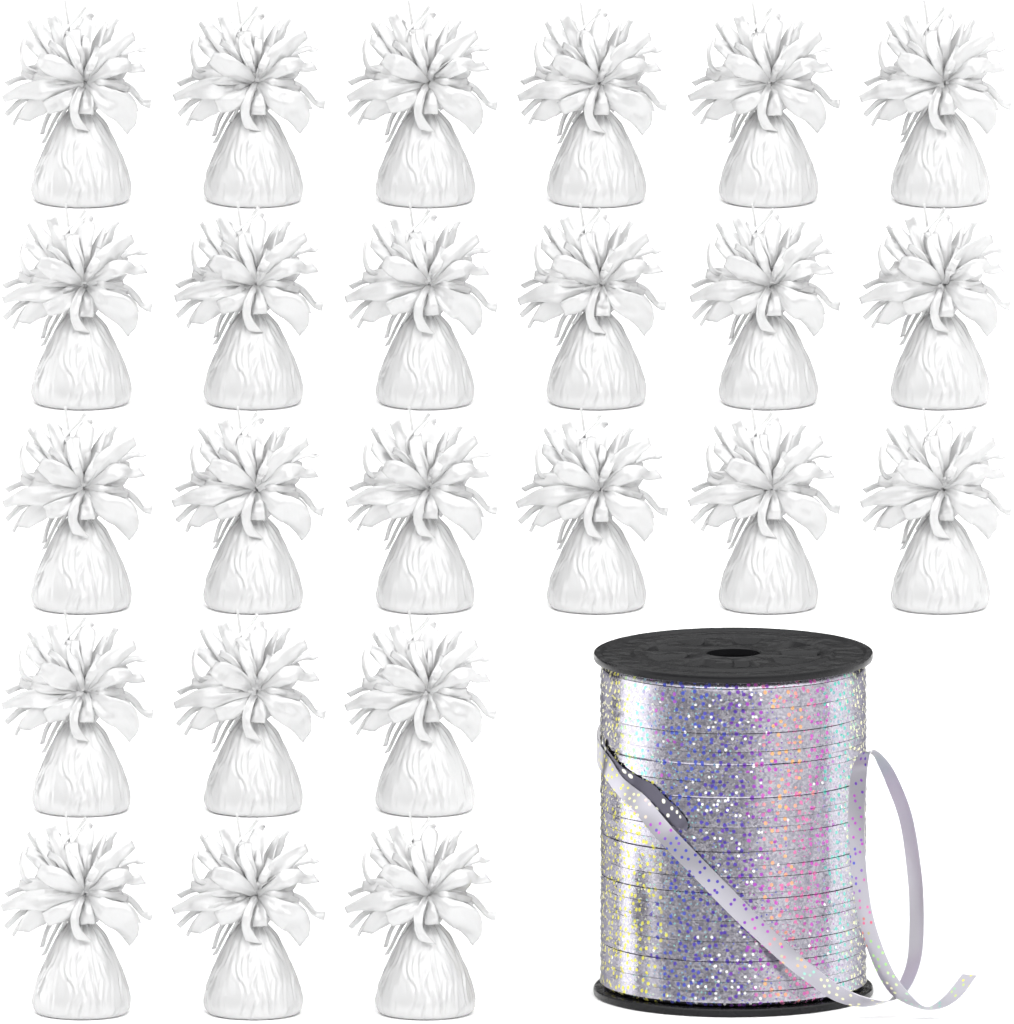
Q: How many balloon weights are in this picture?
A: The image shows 24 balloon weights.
